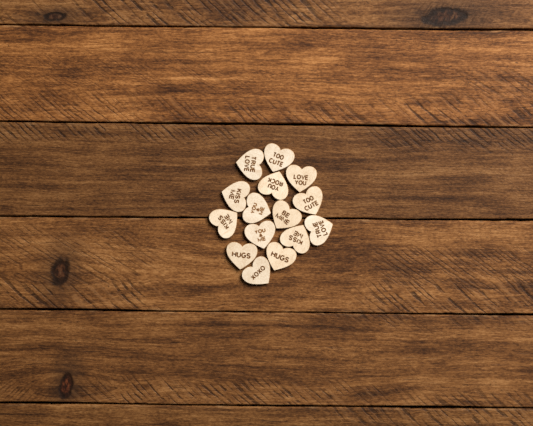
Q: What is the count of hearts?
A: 15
